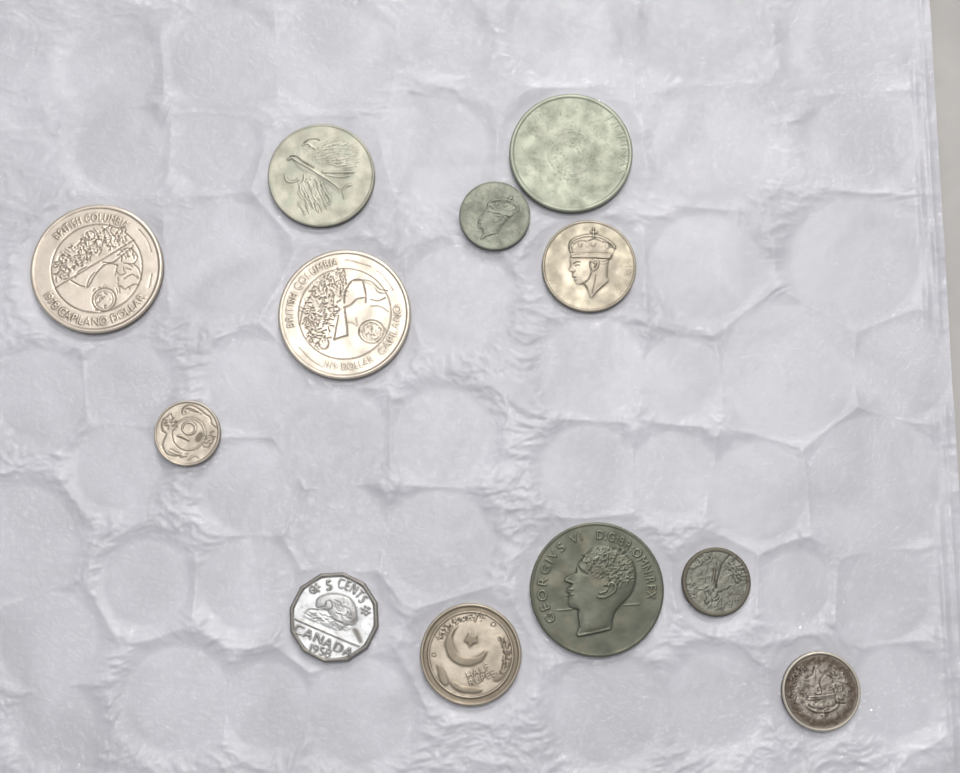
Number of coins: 12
